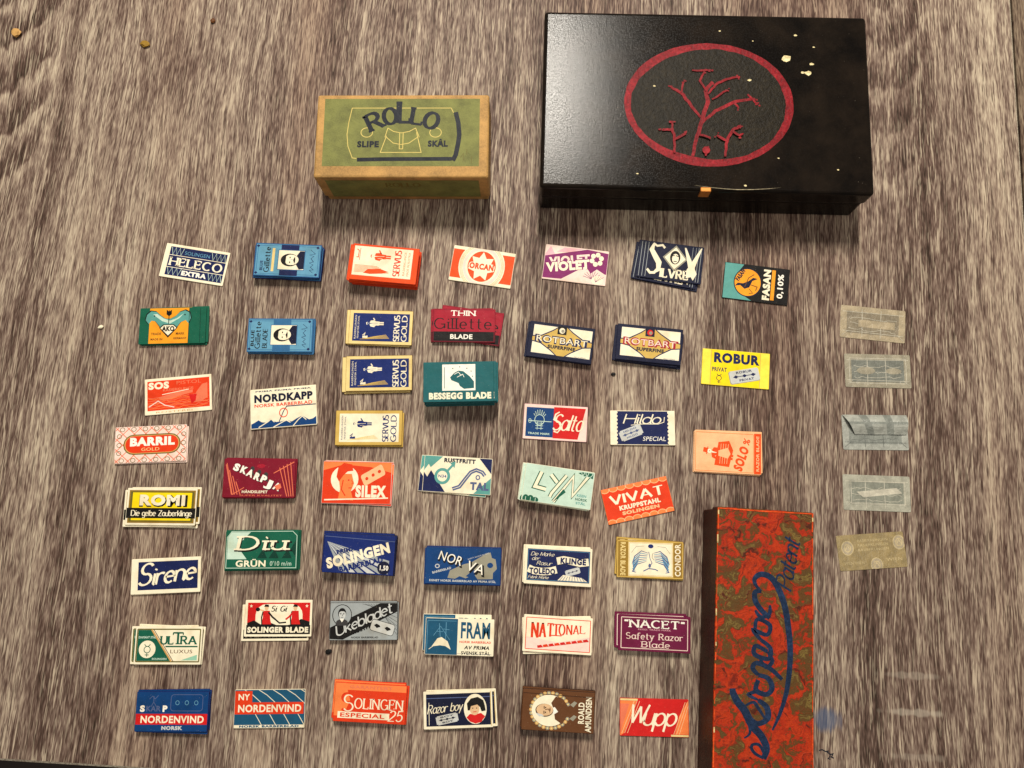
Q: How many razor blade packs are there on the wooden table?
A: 47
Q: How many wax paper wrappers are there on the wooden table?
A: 5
